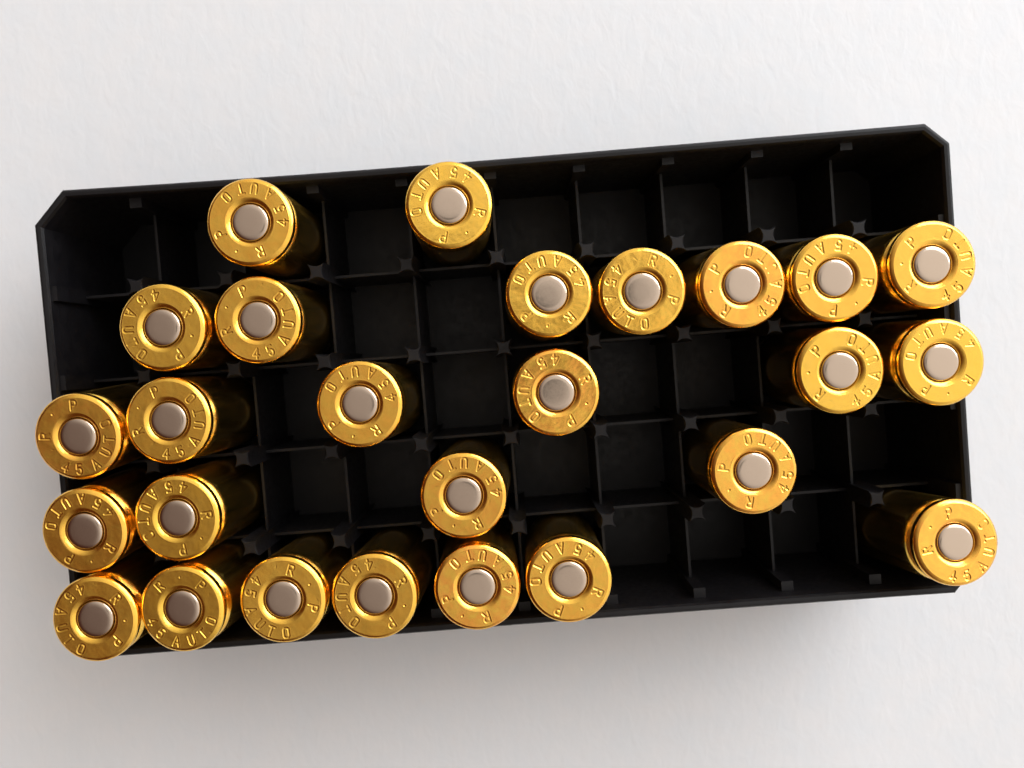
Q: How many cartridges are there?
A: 26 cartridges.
